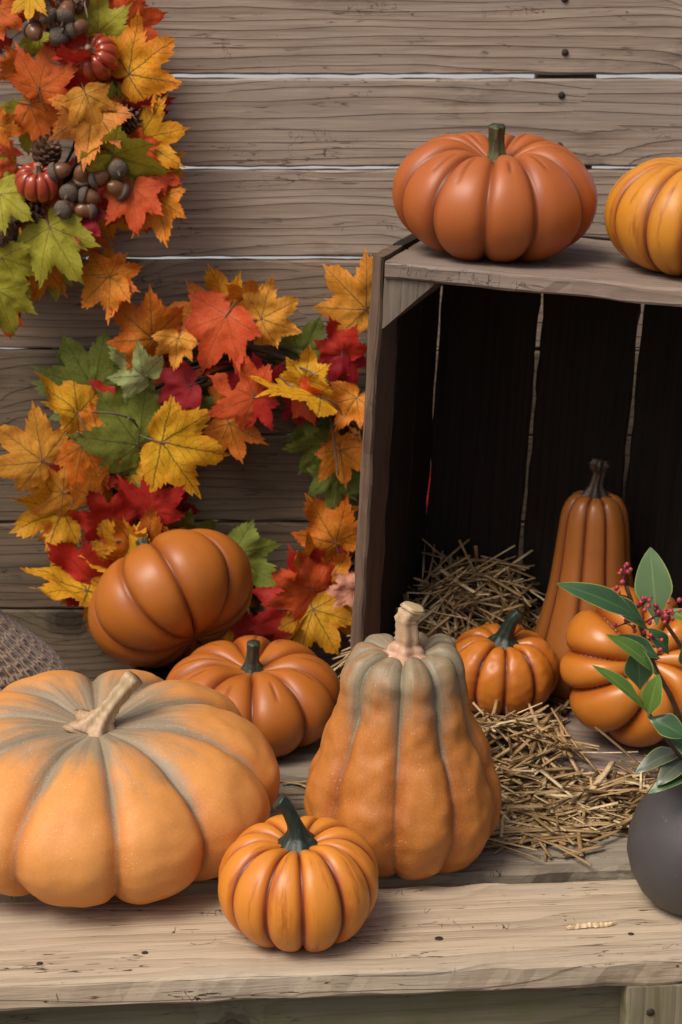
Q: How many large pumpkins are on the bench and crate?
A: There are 8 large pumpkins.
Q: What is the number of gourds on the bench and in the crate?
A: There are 2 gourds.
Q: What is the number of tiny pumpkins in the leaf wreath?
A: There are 2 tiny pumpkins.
